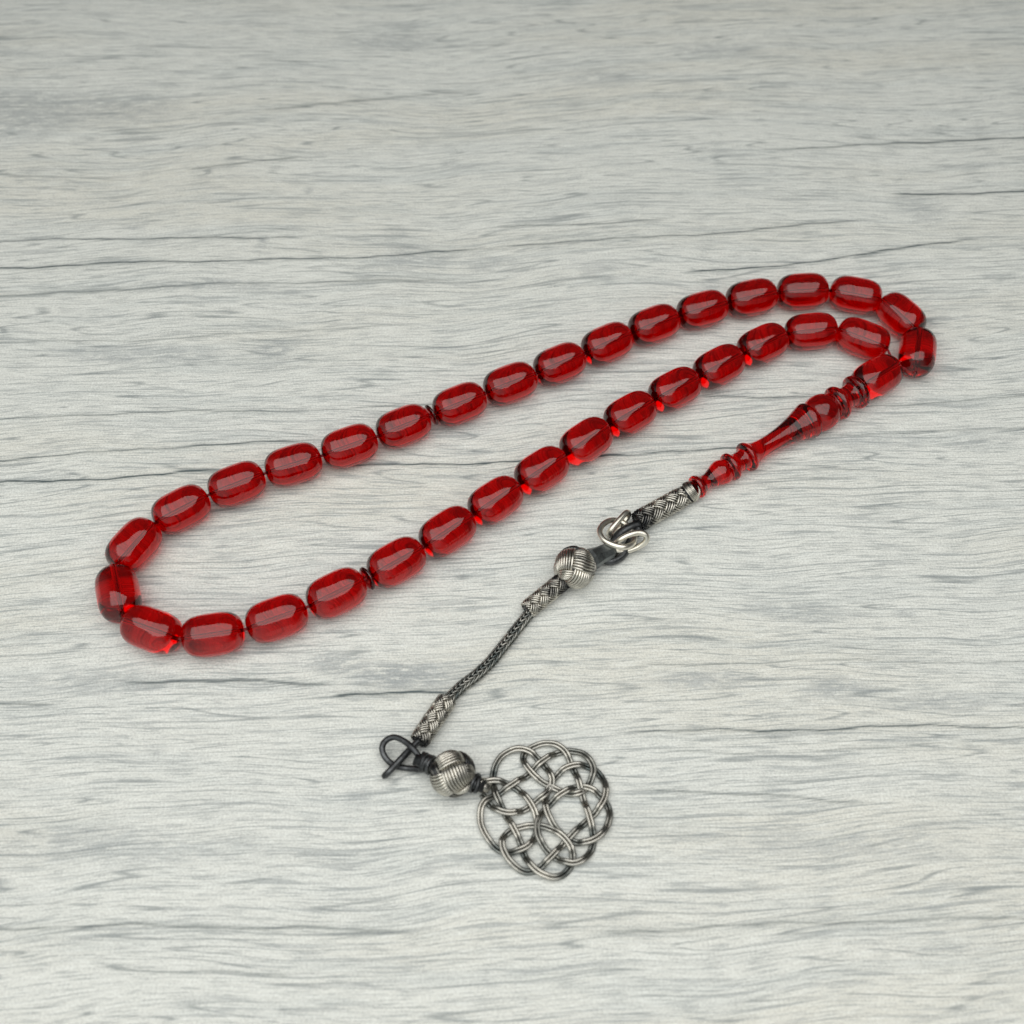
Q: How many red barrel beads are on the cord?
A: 34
